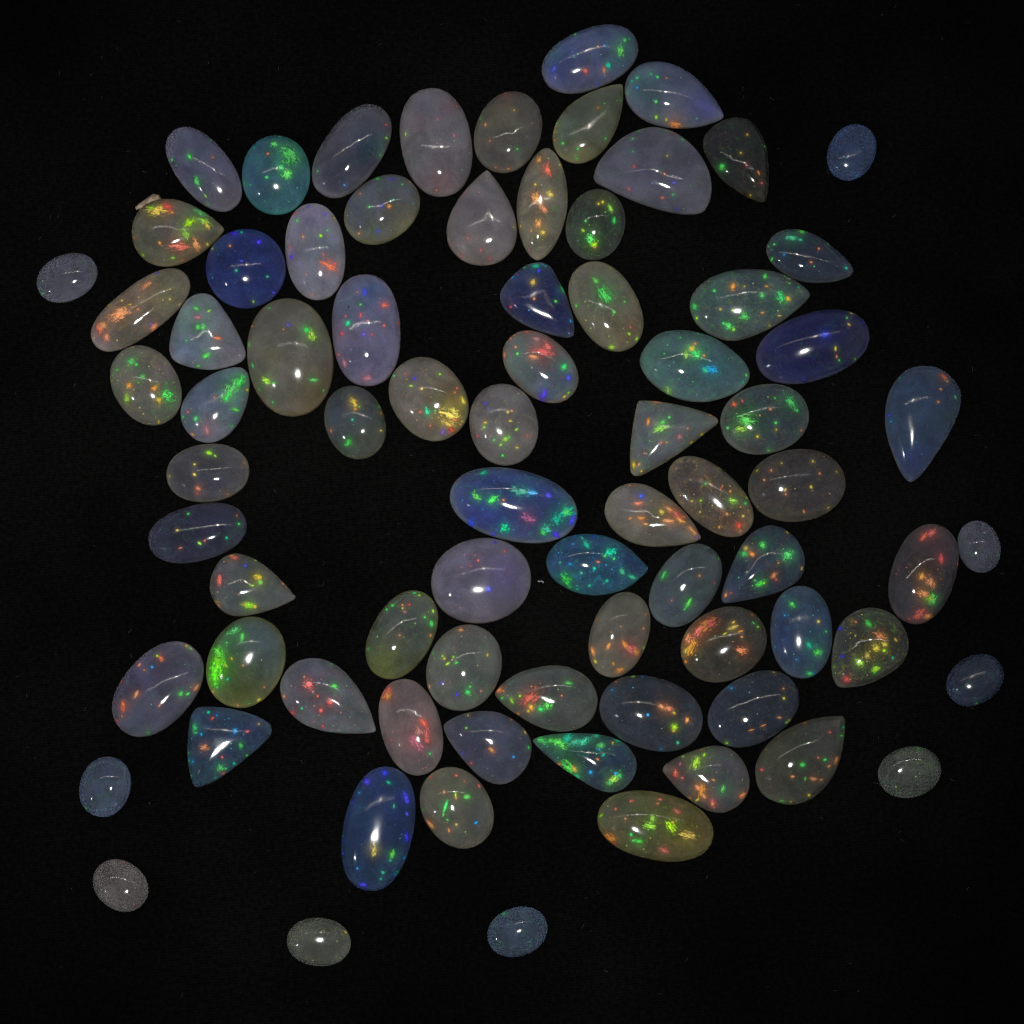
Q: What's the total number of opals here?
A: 78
